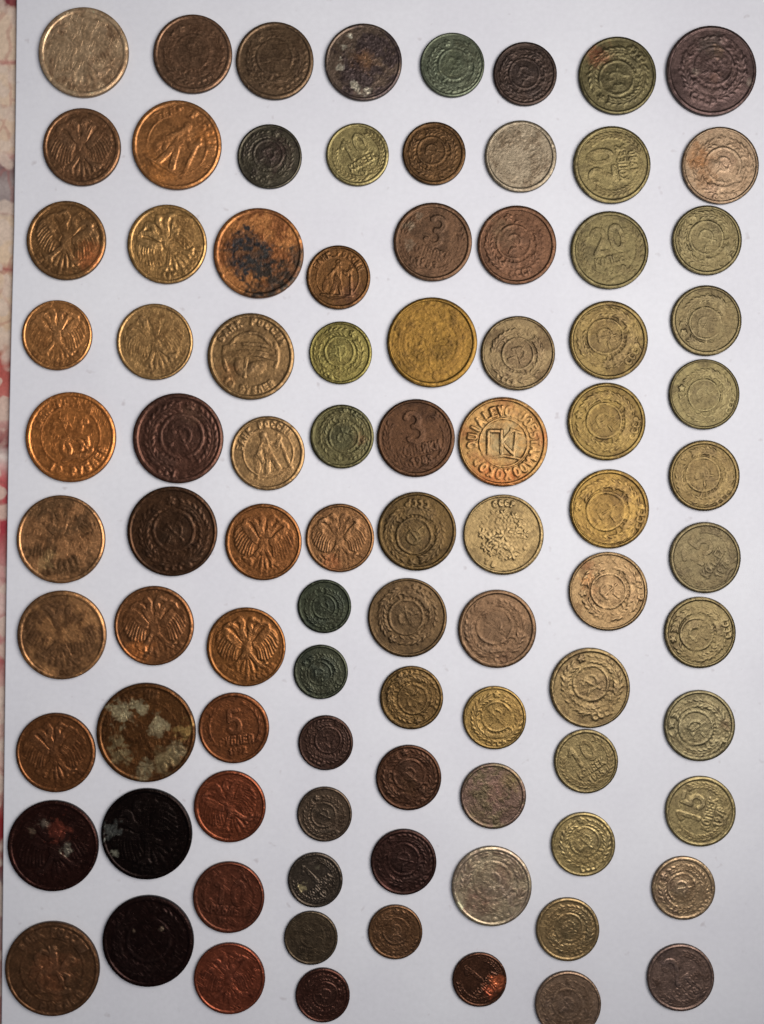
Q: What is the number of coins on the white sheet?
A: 90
